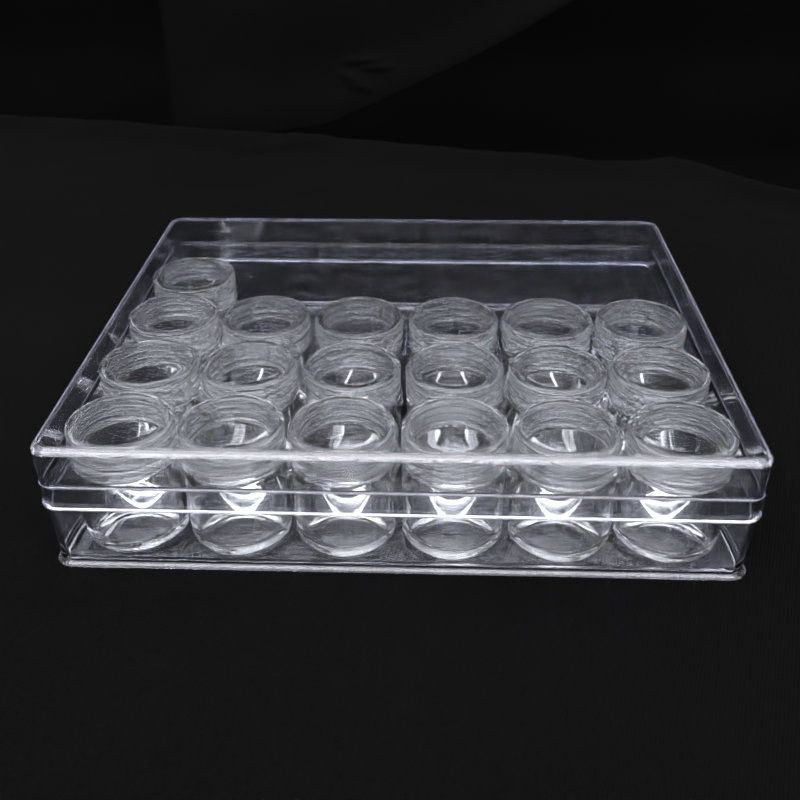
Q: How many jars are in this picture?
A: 19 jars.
